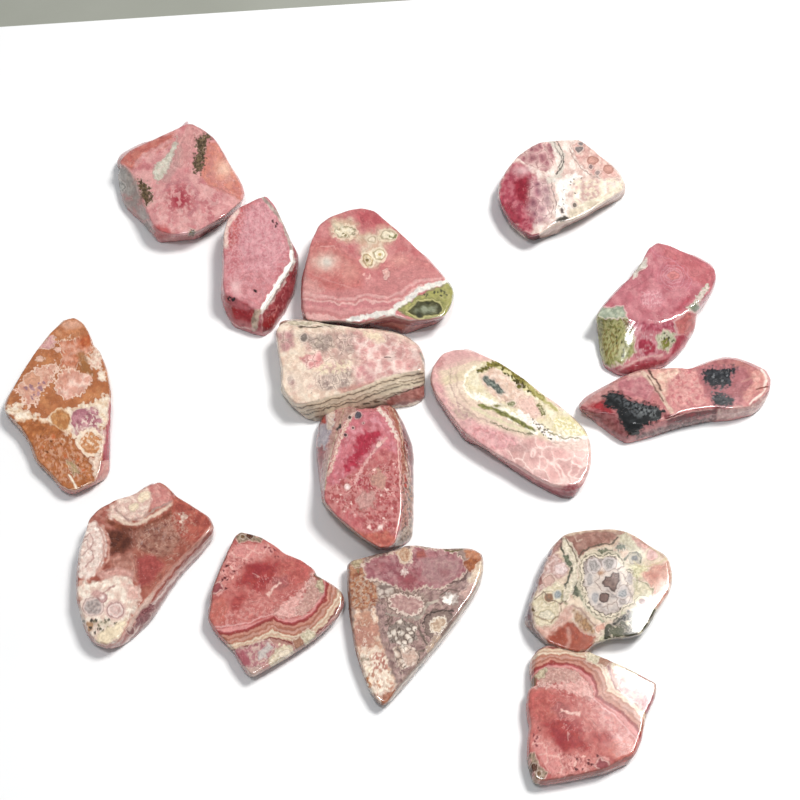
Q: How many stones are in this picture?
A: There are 15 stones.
